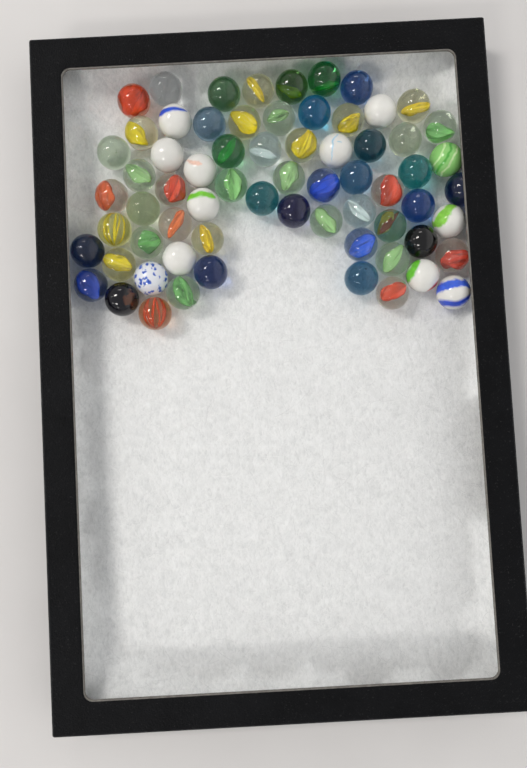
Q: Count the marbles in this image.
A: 67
